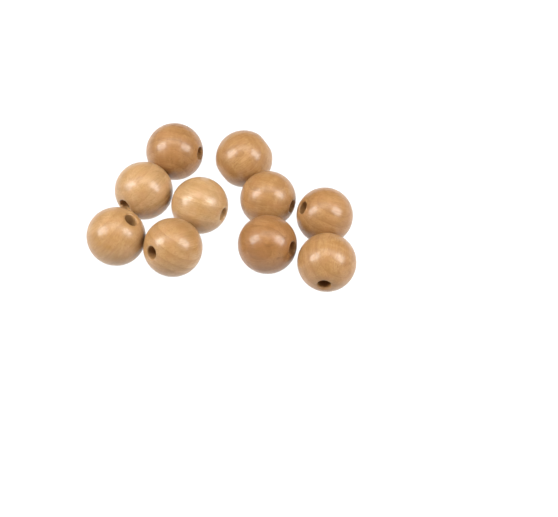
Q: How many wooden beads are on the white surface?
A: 10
